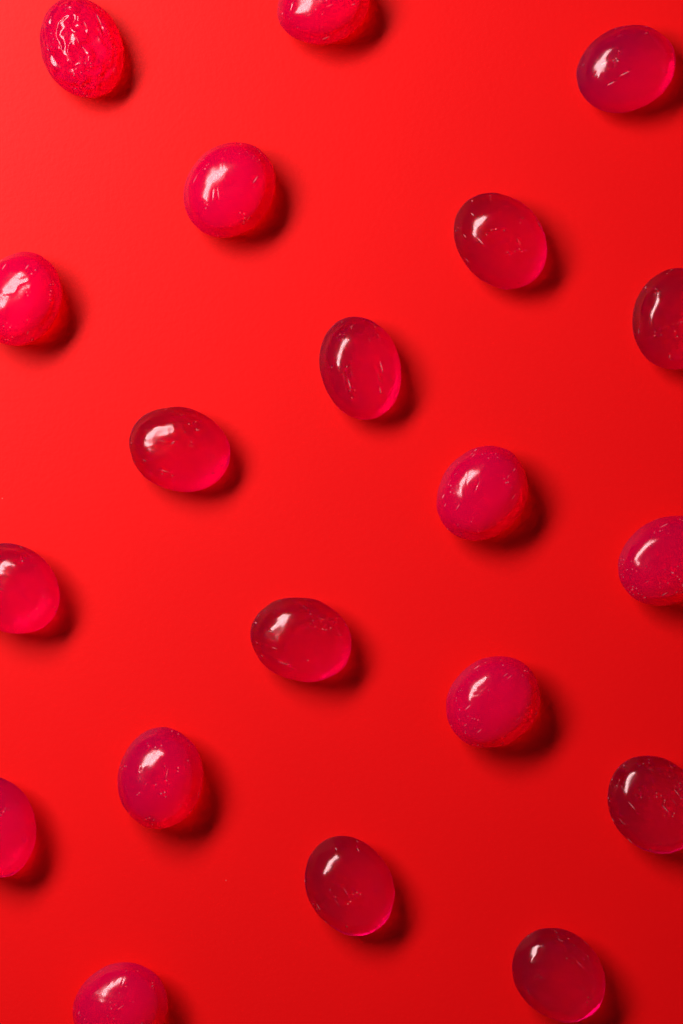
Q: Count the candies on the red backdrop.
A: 20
